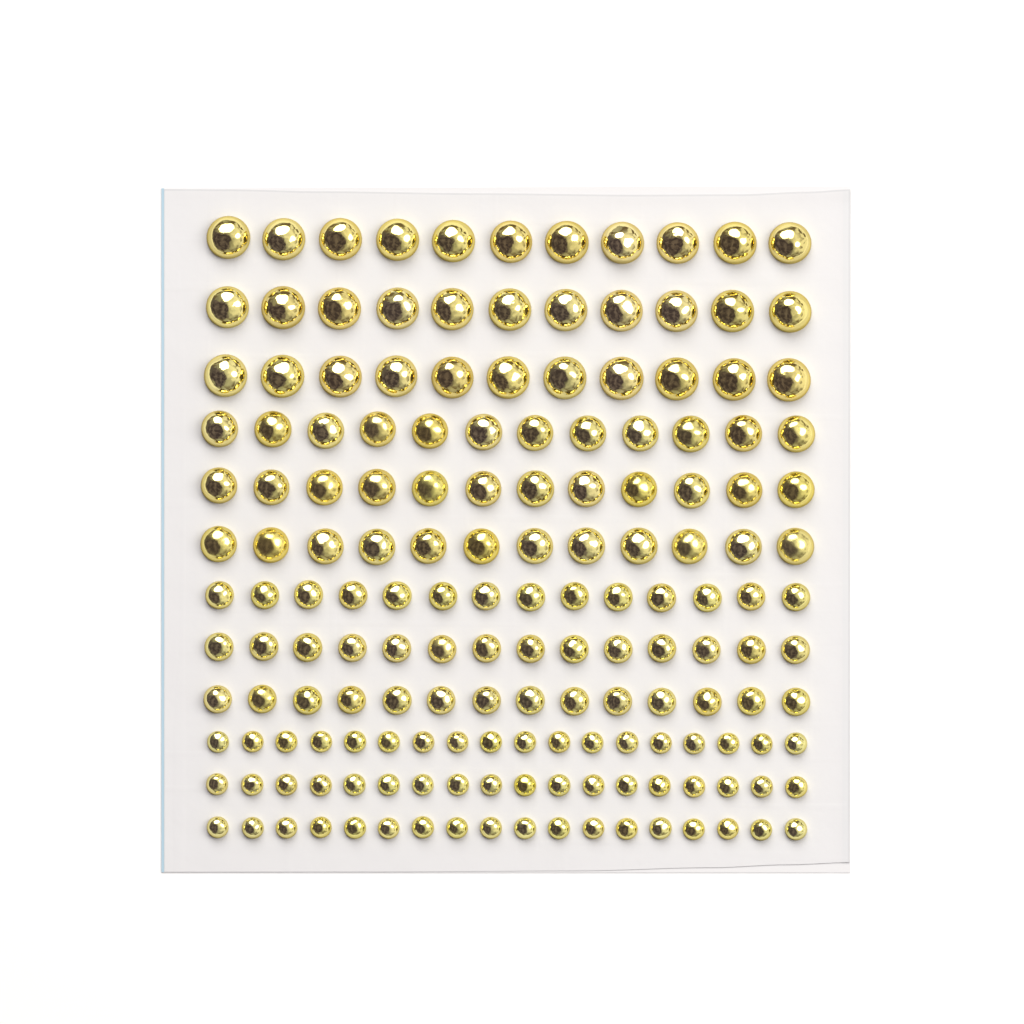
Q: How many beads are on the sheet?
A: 165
